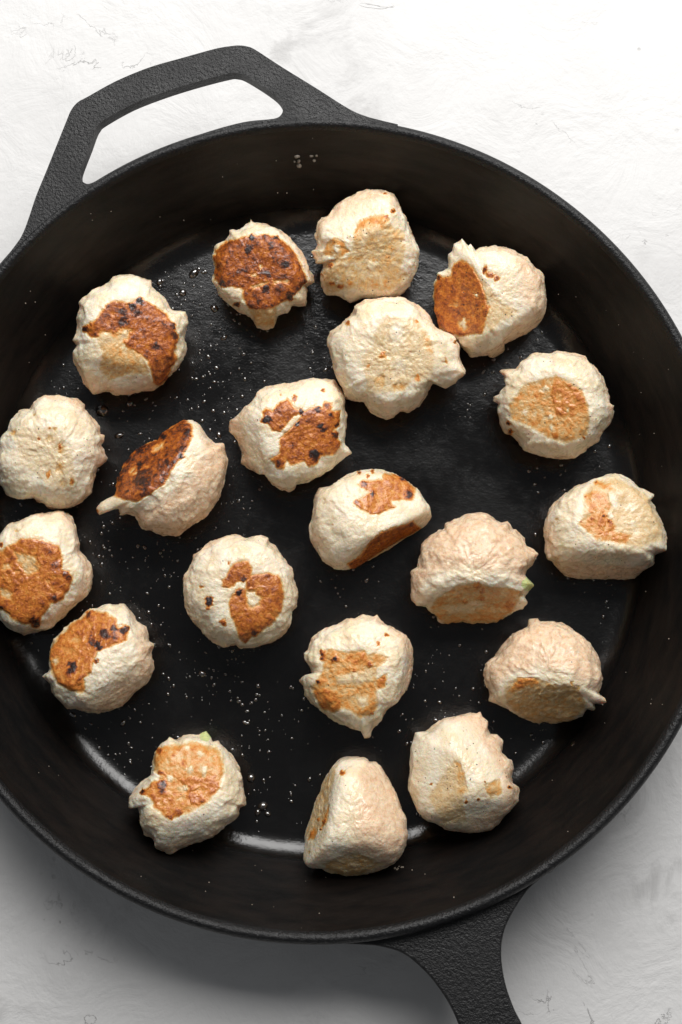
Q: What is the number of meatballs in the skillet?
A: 20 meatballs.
